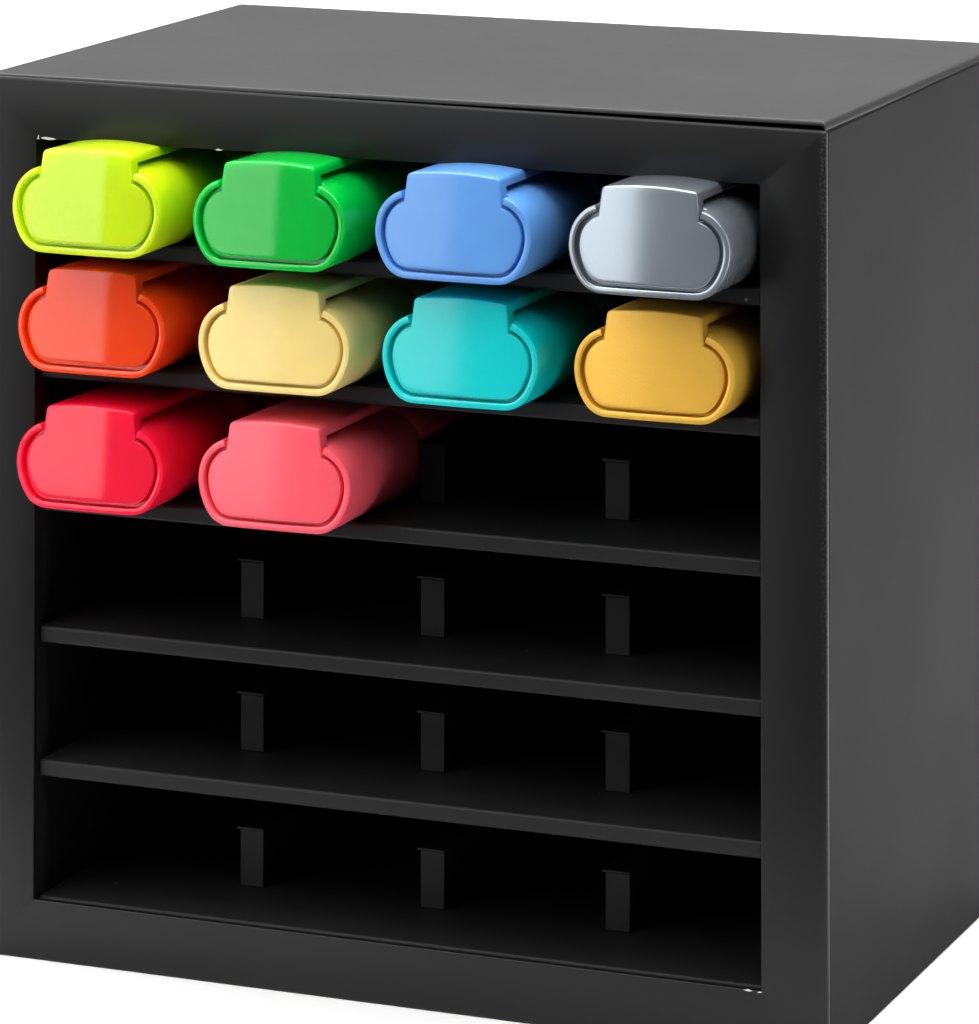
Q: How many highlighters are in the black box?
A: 10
